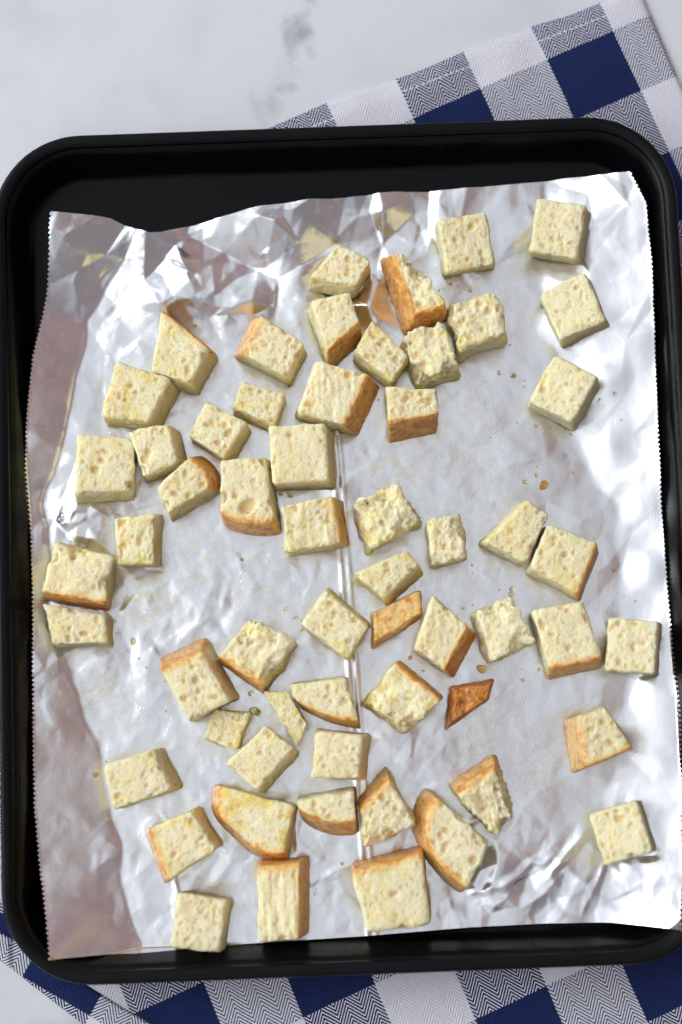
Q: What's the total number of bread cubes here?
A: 58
